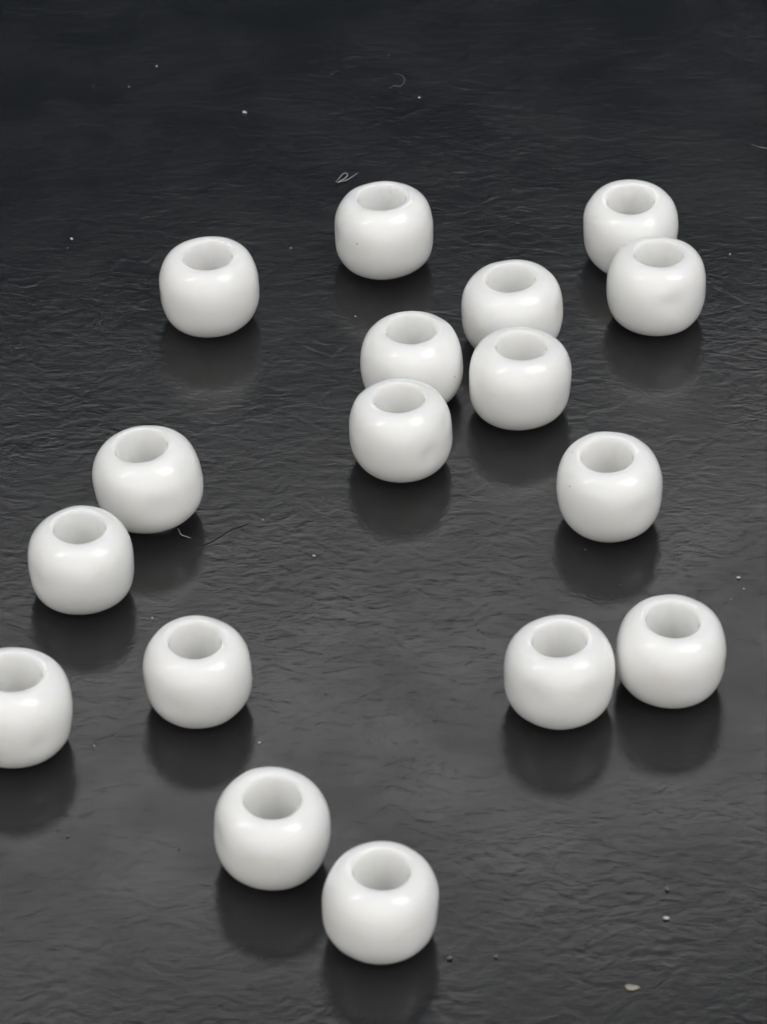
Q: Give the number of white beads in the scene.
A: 17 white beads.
